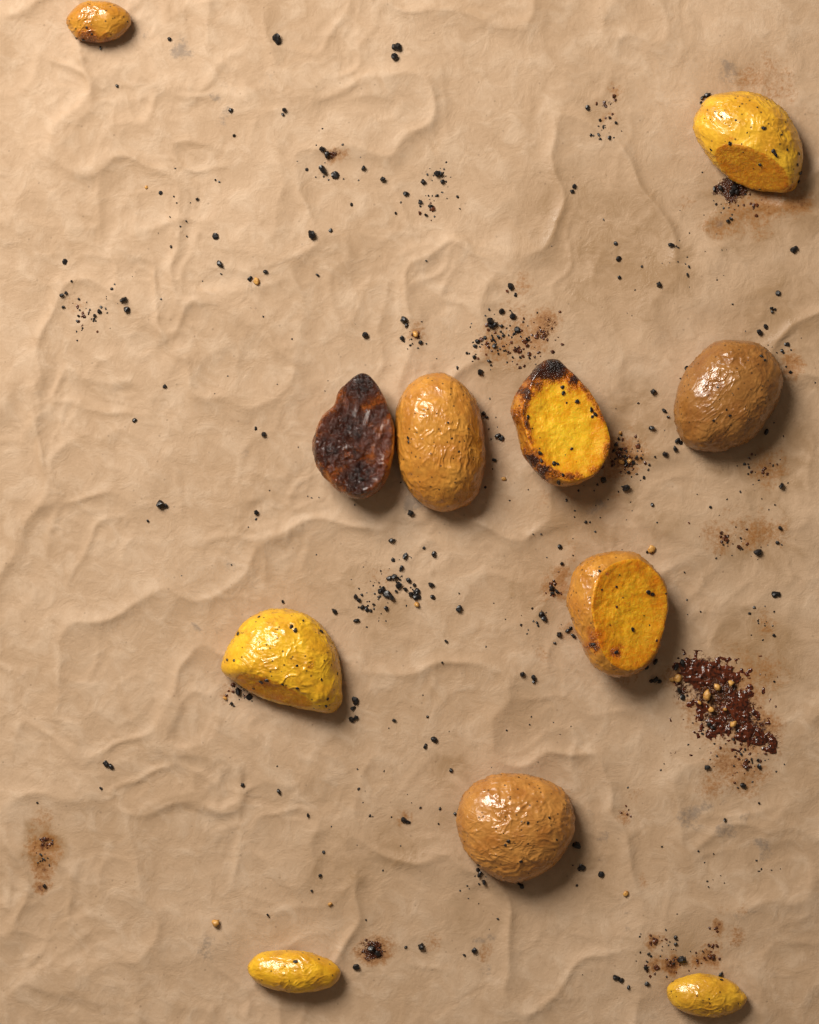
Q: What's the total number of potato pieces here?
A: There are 11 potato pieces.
